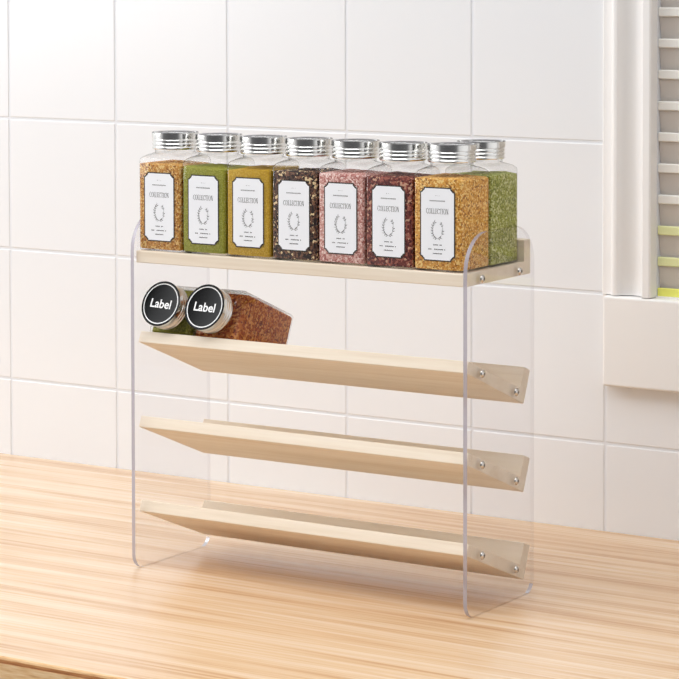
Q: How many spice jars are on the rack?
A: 10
